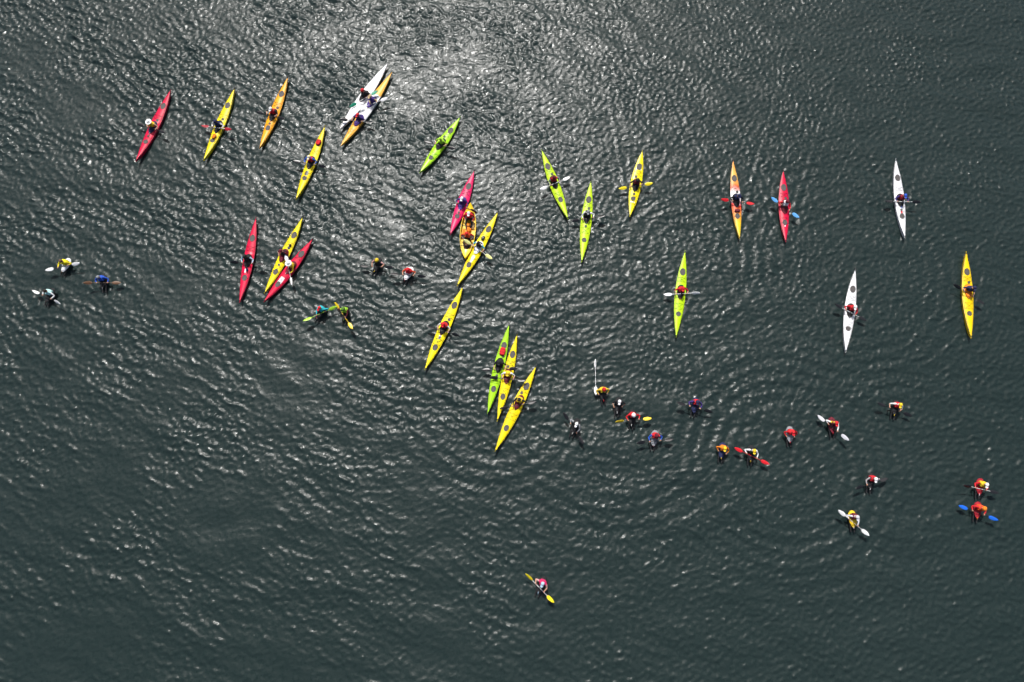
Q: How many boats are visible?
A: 26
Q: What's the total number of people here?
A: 51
